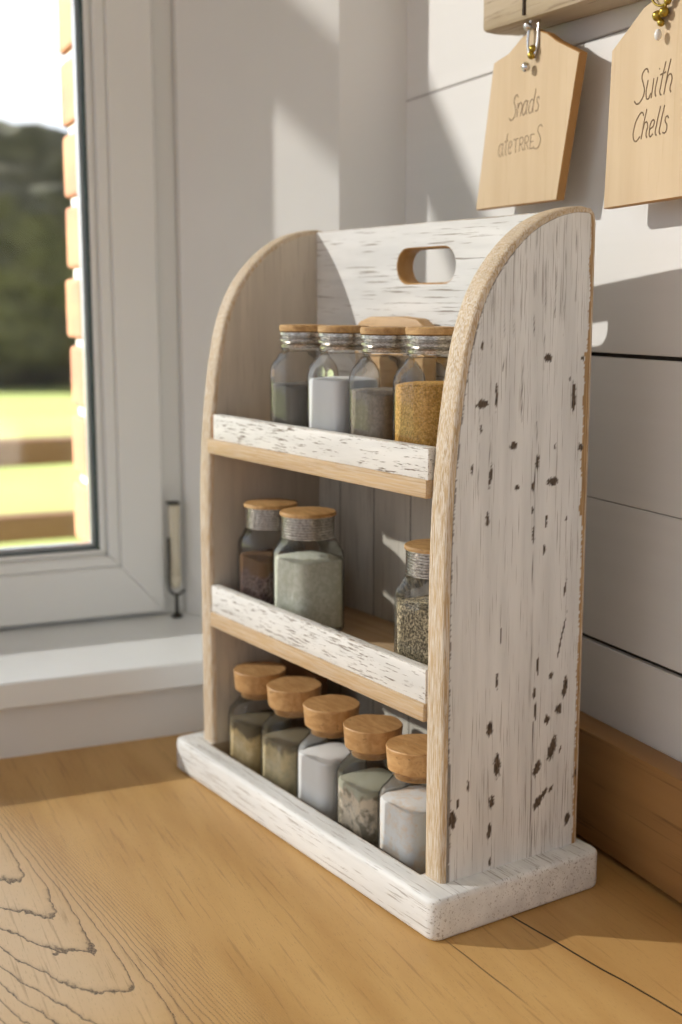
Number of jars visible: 12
